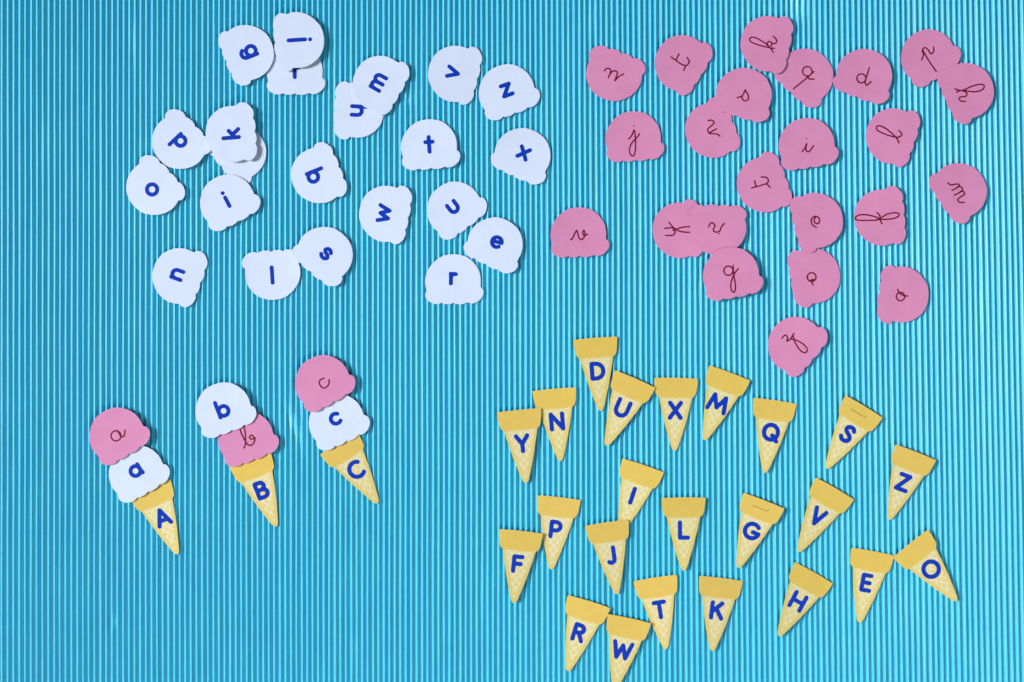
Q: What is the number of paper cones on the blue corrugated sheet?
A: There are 26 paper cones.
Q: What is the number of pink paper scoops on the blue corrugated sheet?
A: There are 26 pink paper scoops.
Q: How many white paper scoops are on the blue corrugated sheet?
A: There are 25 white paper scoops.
